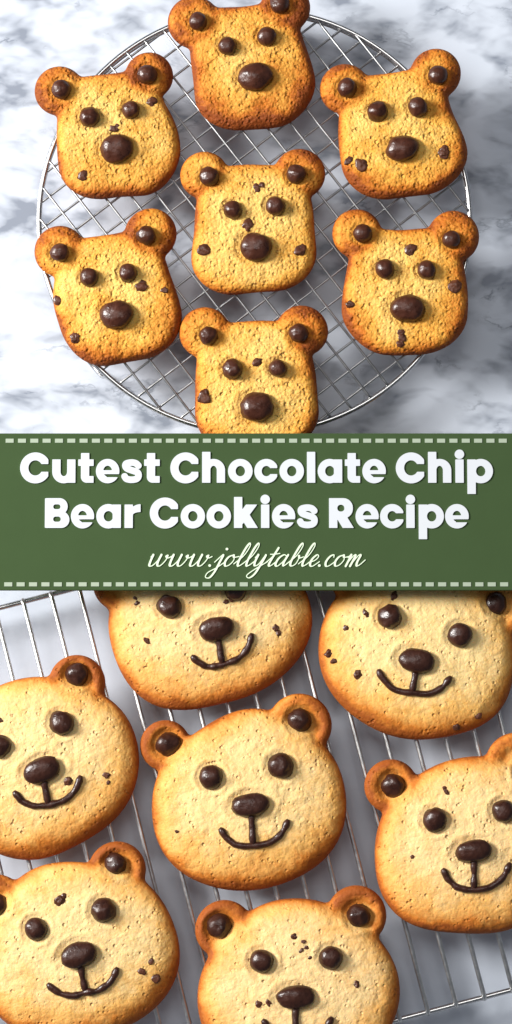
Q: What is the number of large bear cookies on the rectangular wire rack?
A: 7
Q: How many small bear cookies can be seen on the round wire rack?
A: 7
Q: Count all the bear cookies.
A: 14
